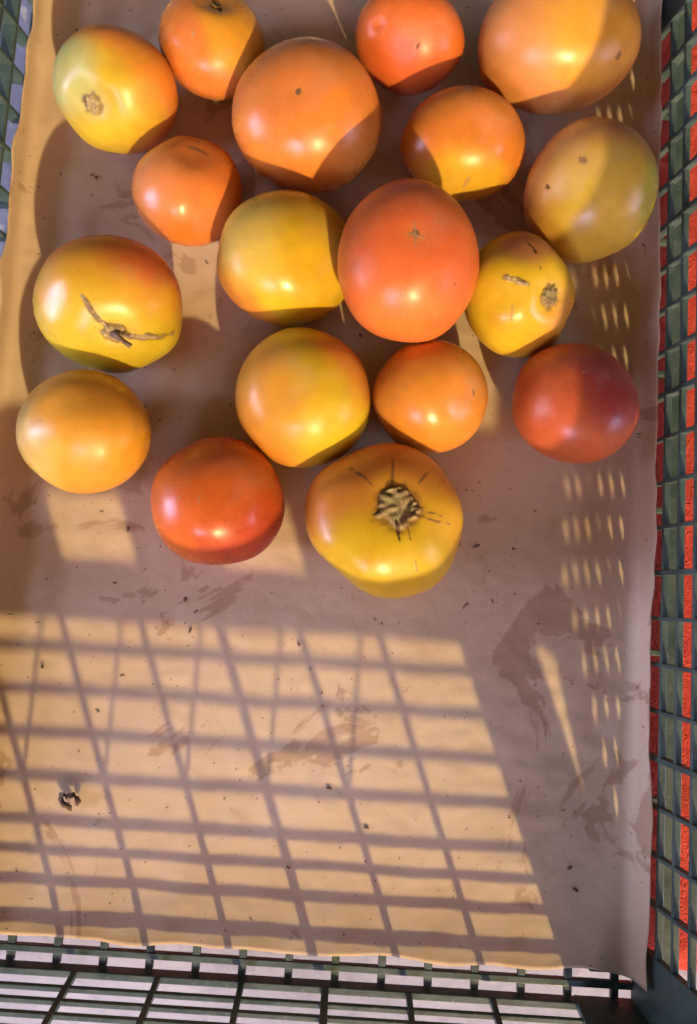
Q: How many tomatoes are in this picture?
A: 18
